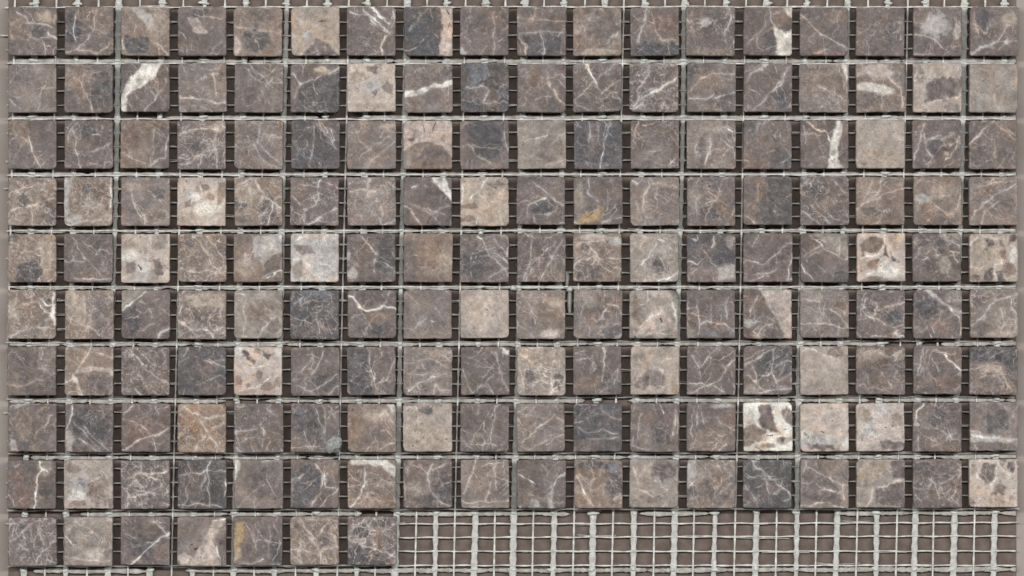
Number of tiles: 169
